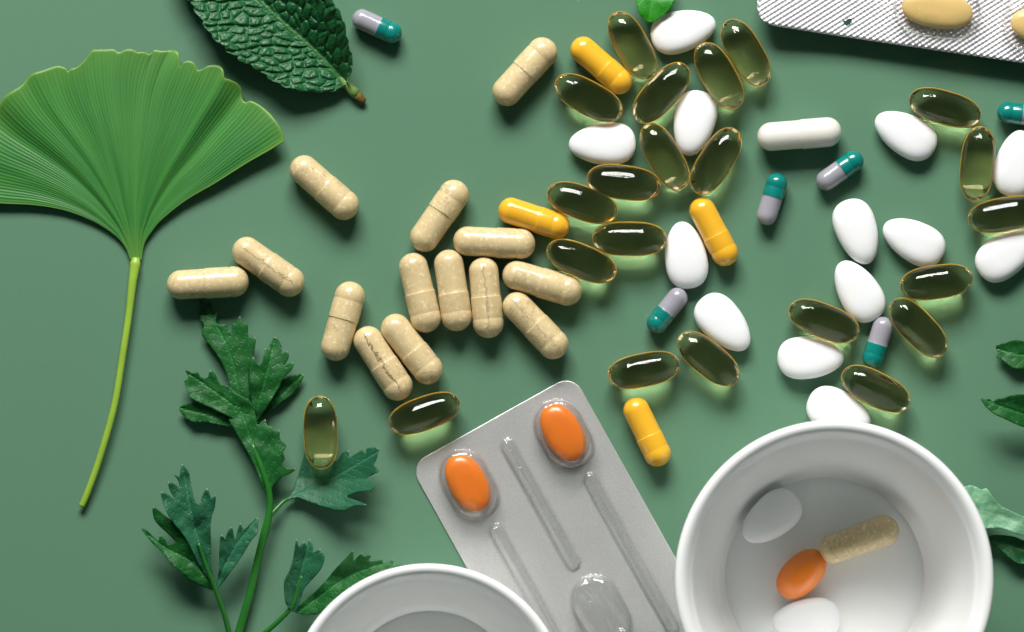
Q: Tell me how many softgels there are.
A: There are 22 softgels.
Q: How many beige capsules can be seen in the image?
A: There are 15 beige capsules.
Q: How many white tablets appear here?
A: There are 15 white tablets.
